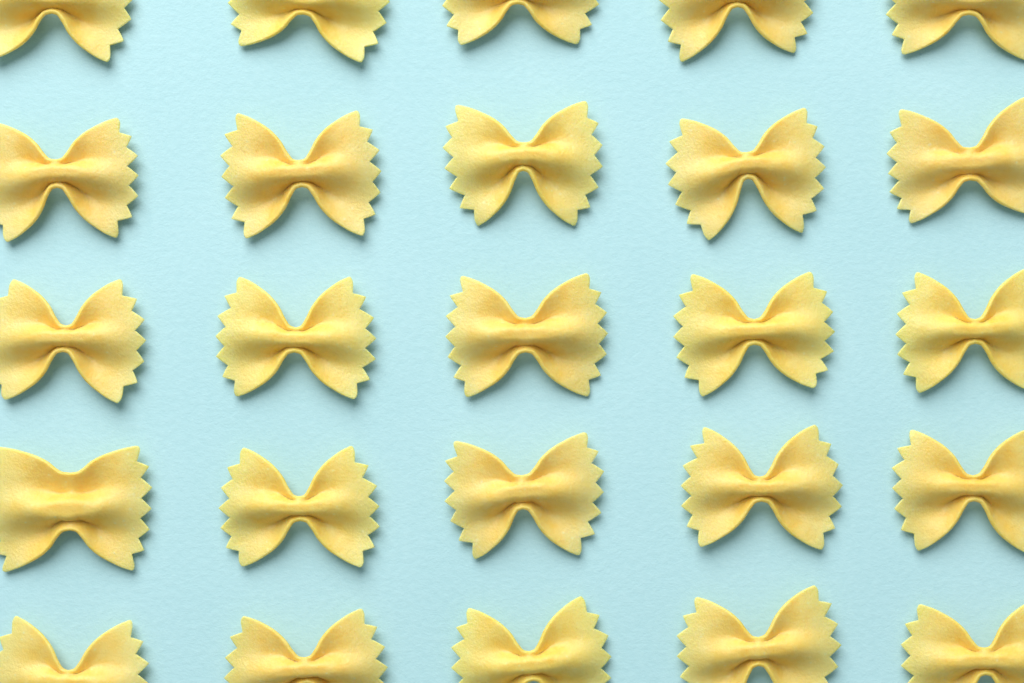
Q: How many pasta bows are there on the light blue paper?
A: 25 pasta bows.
